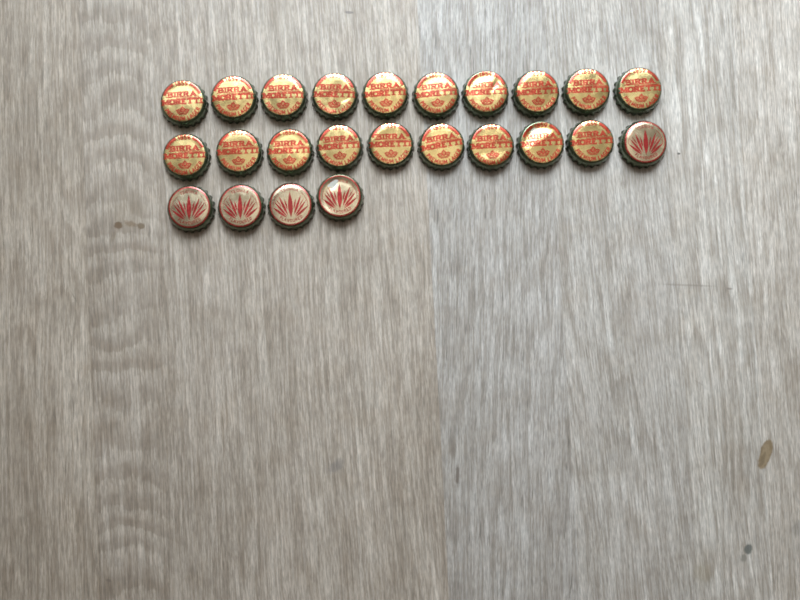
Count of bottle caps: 24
